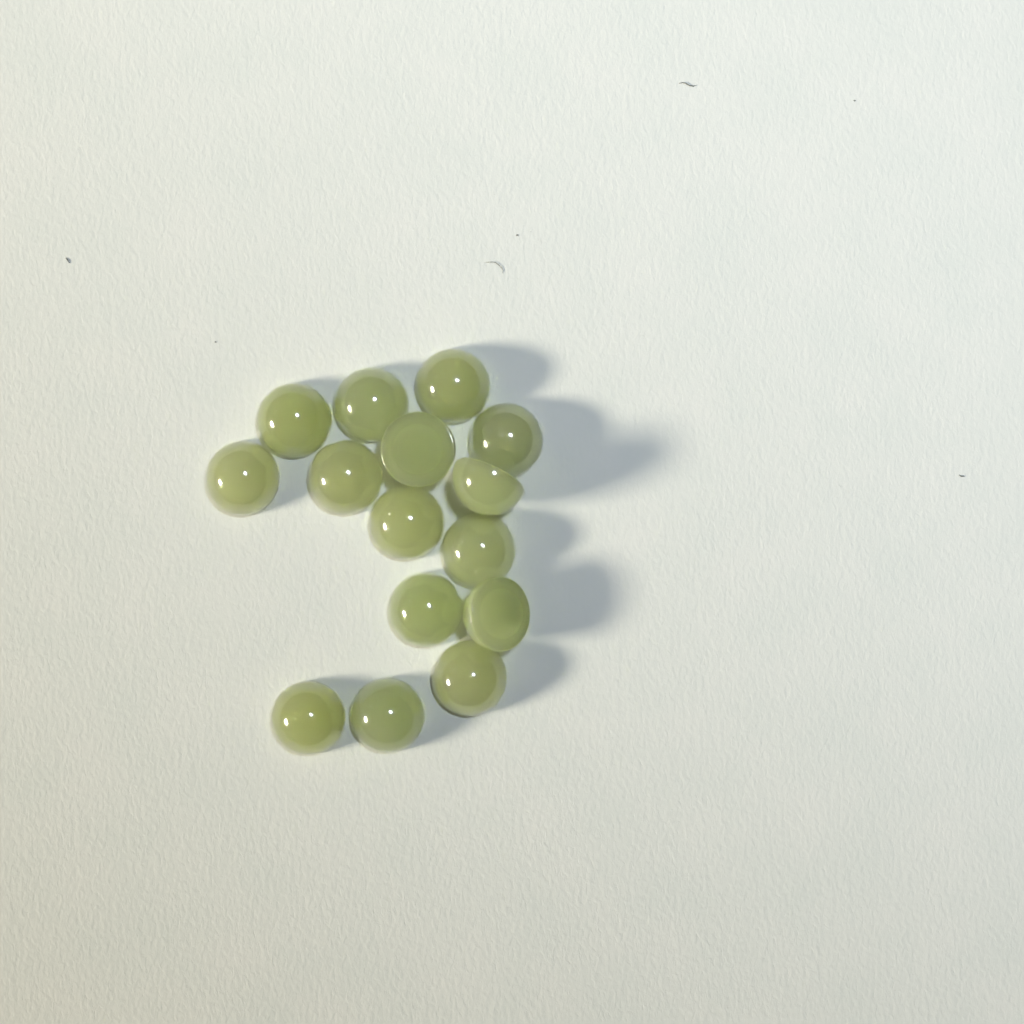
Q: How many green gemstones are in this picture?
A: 15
